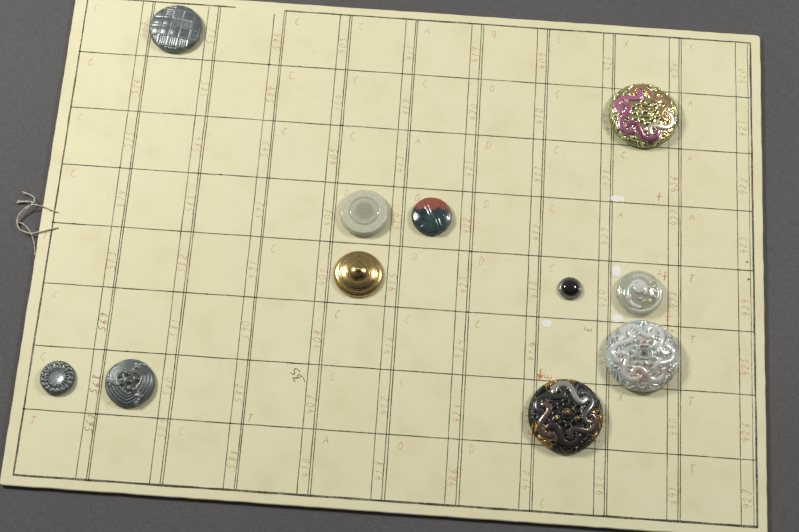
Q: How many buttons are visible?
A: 11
